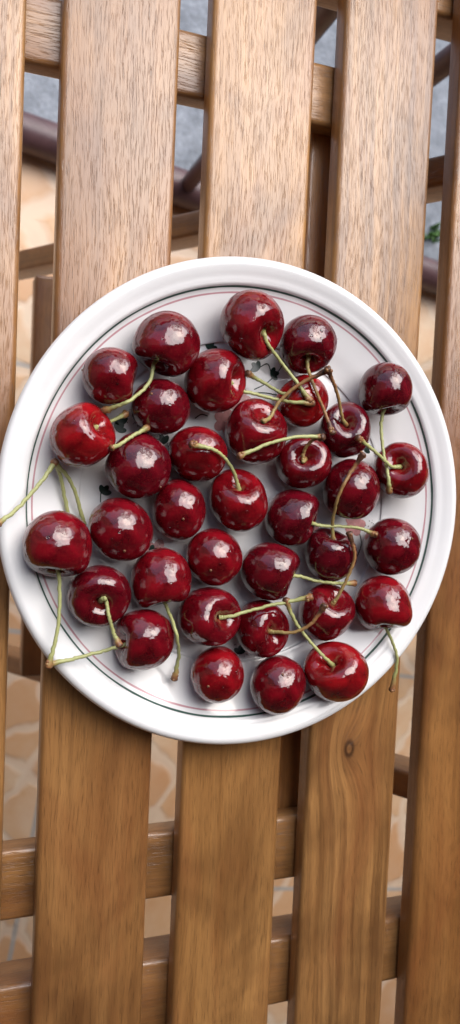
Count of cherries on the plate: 35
